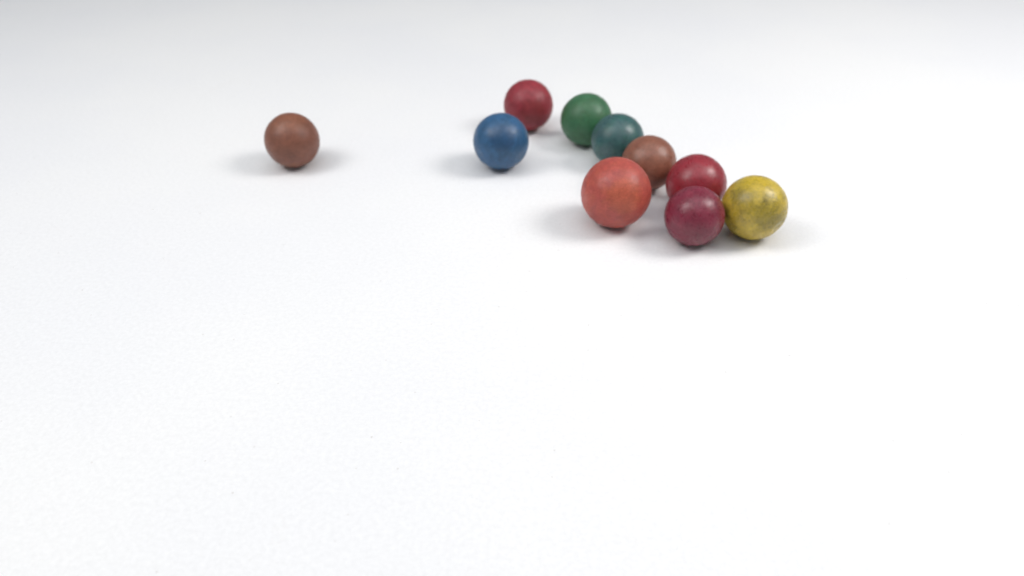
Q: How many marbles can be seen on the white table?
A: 10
